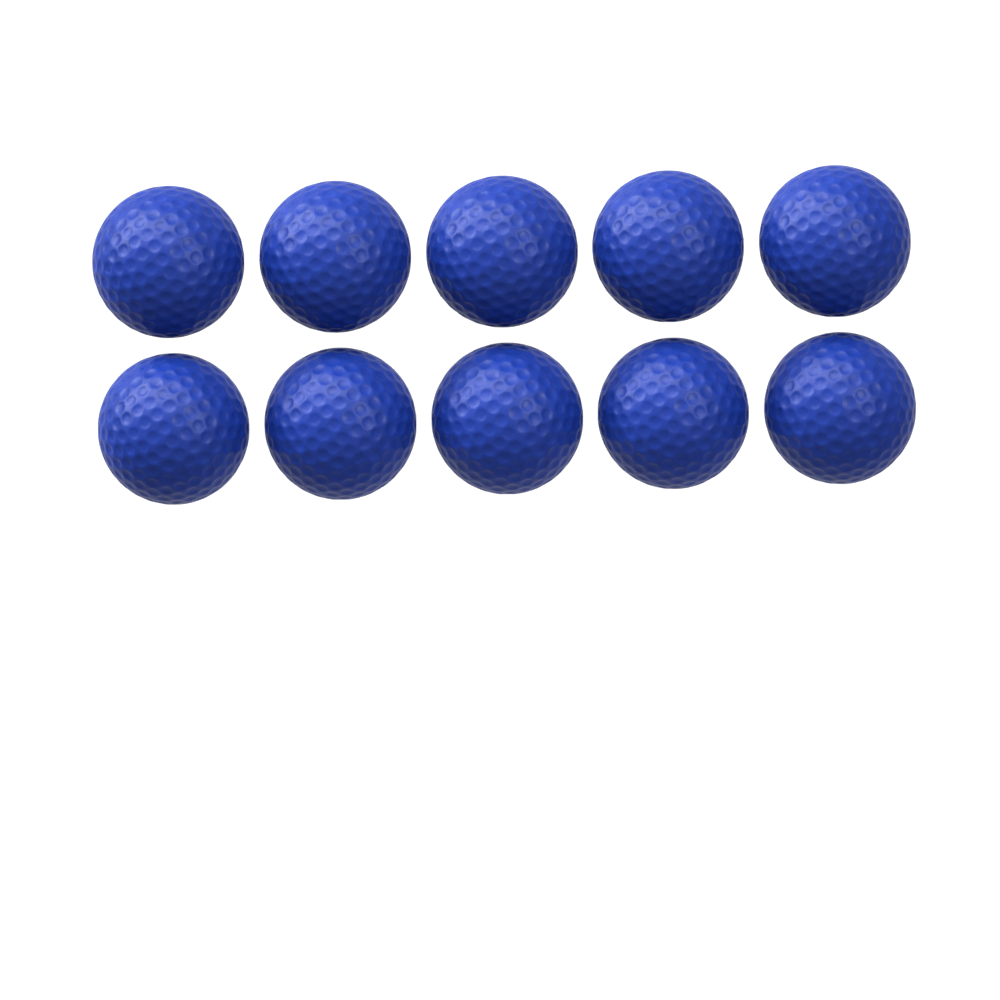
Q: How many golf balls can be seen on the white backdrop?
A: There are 10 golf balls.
